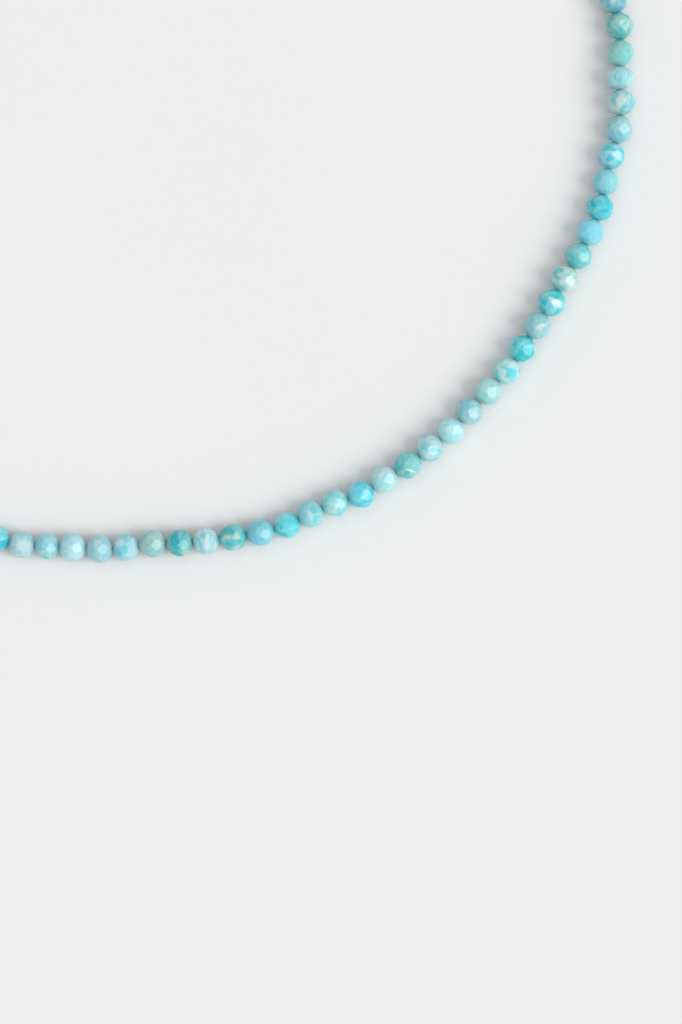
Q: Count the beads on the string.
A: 37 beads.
